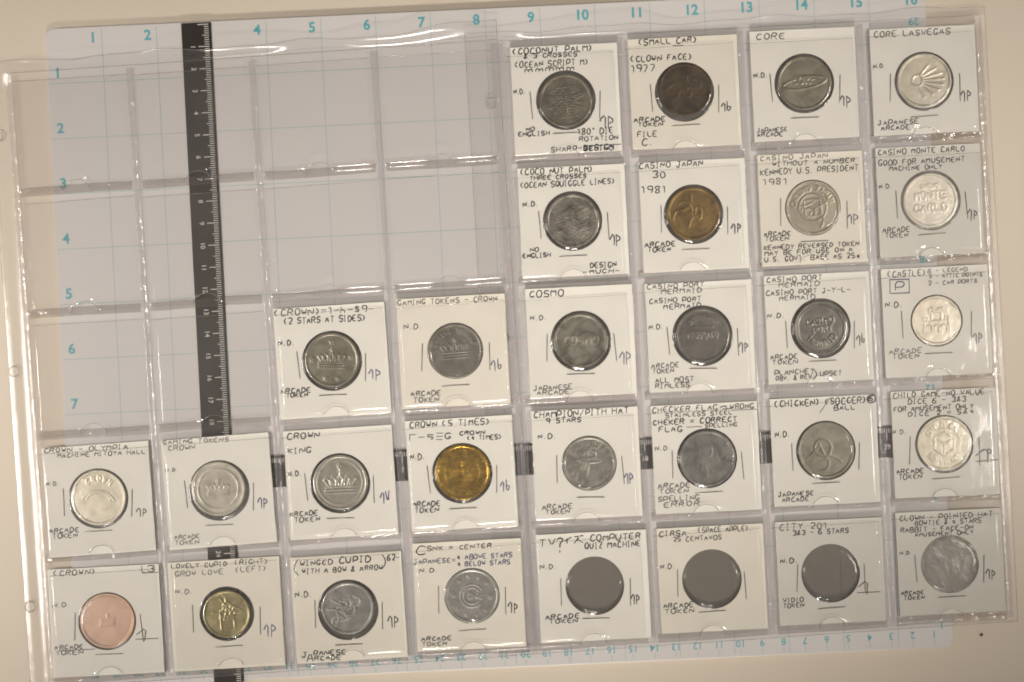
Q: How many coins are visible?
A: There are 26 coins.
